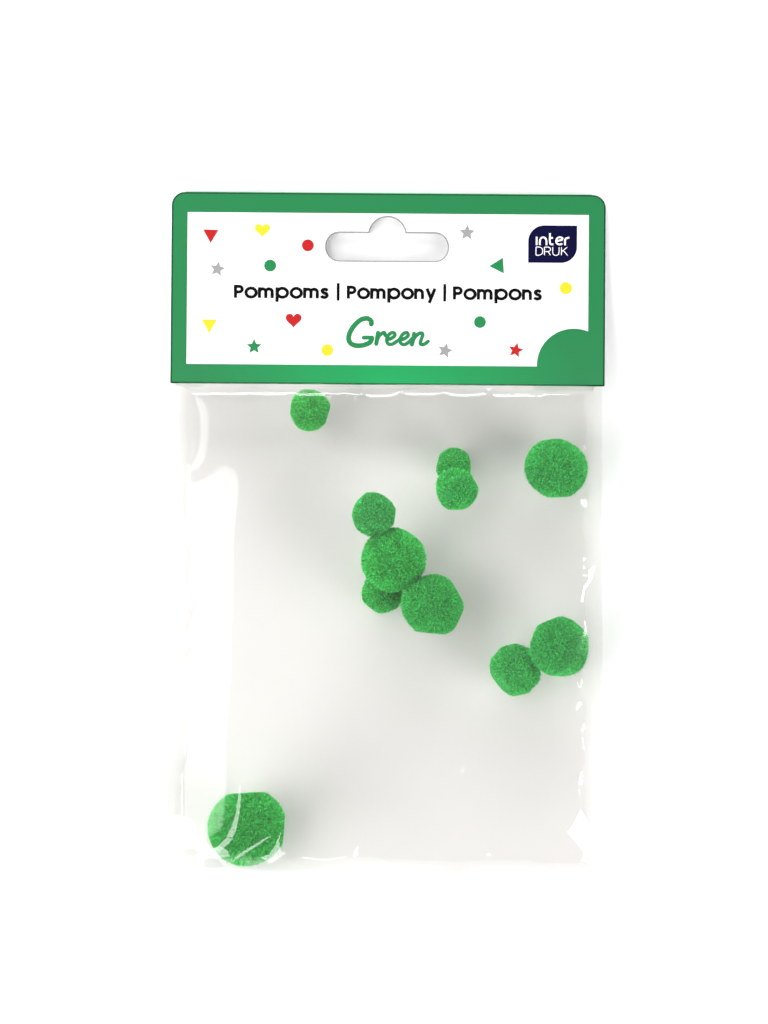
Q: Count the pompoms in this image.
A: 11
